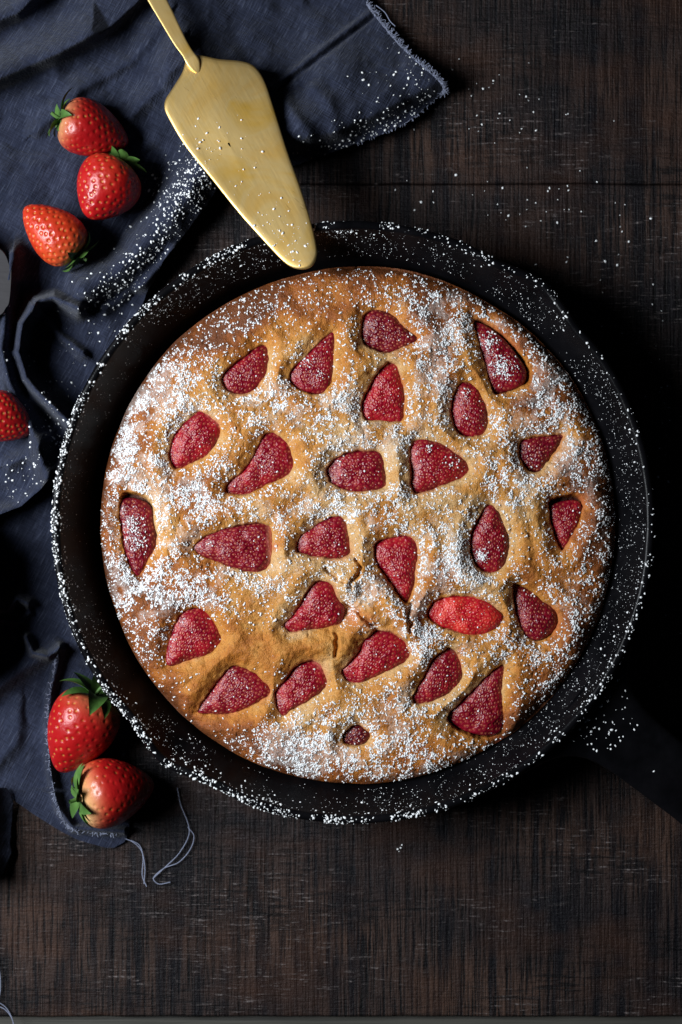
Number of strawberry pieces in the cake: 27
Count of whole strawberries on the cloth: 6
